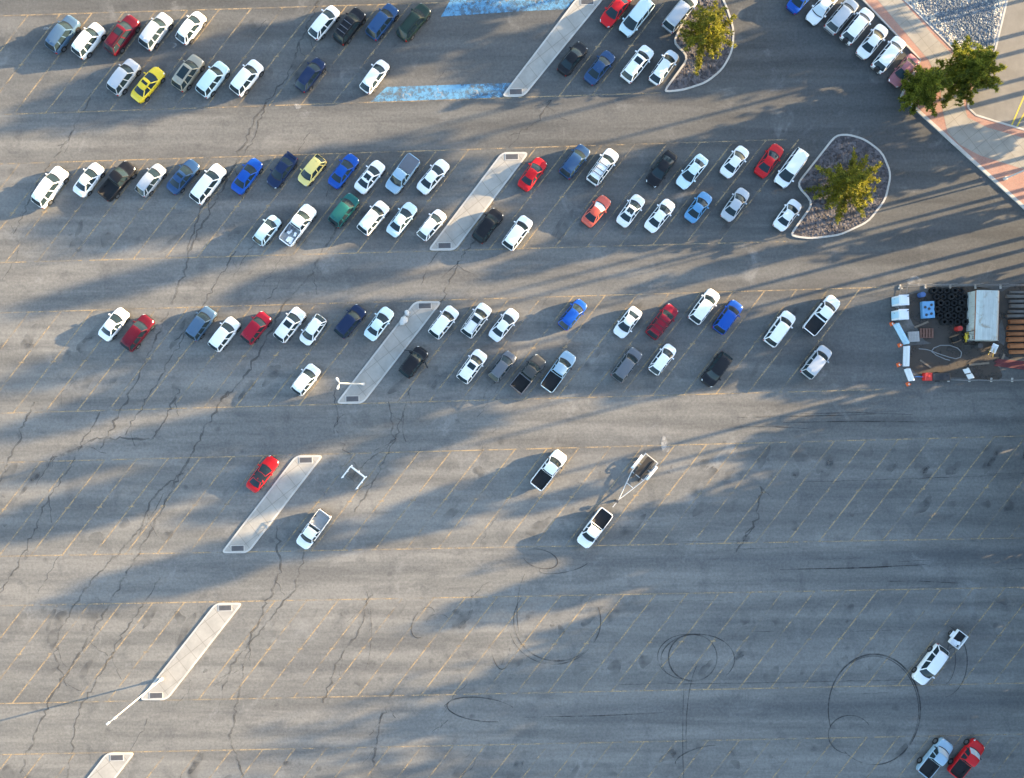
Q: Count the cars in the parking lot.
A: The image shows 90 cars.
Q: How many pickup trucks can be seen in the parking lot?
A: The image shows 11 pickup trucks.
